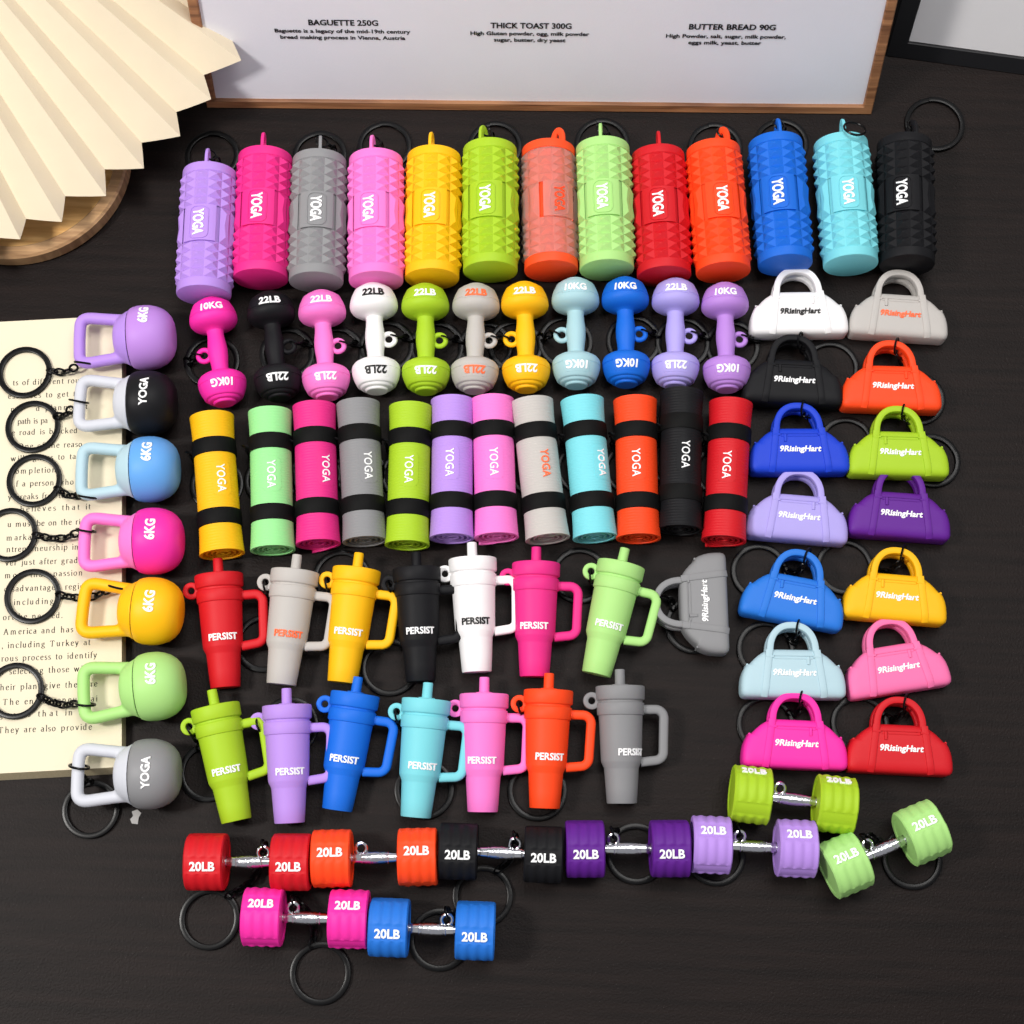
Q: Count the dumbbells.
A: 20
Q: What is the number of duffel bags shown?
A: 15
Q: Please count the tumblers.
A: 14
